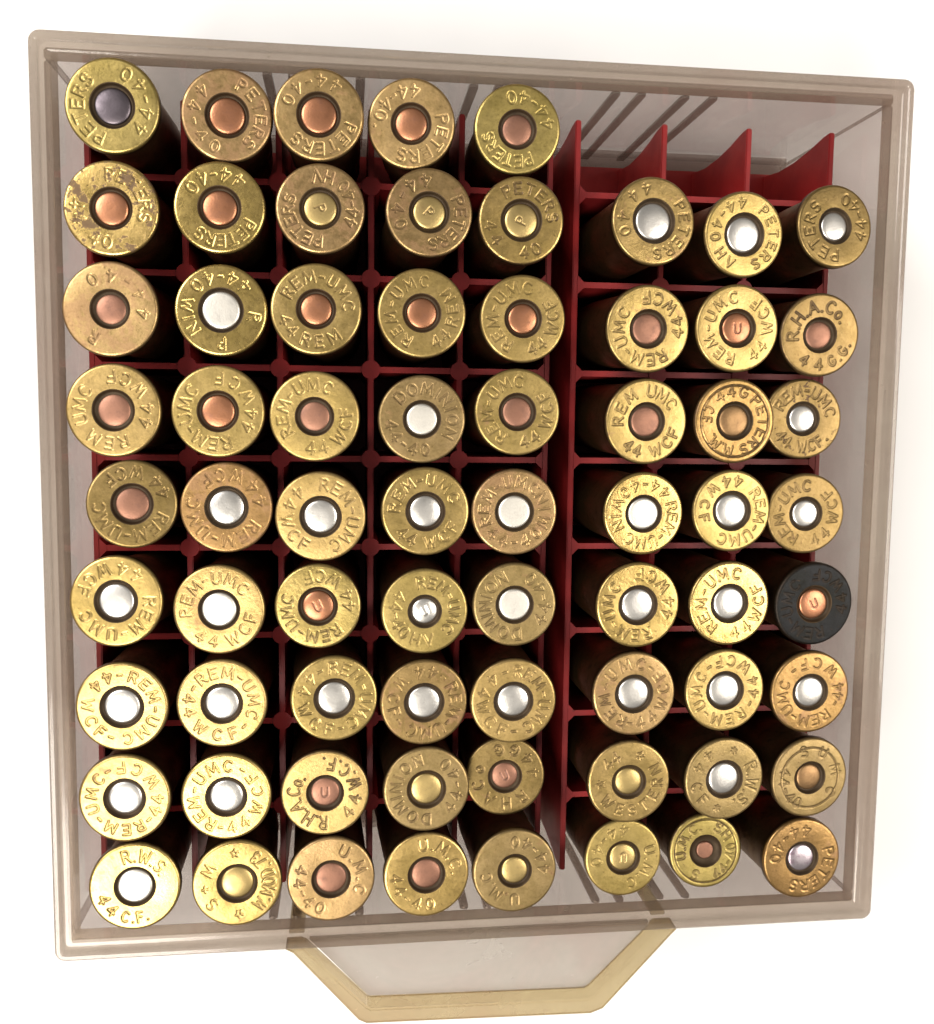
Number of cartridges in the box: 69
